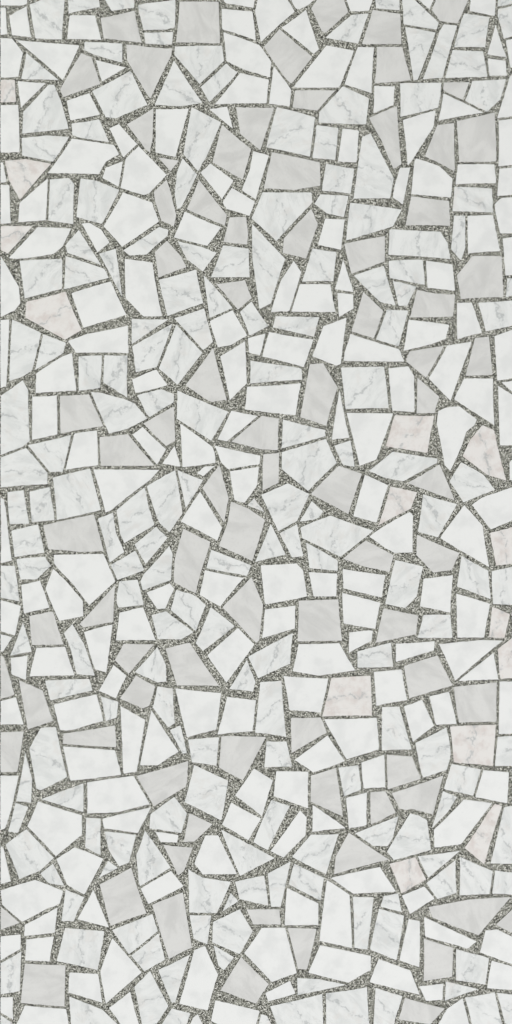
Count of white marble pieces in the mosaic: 187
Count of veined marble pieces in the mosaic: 195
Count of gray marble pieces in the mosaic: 83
